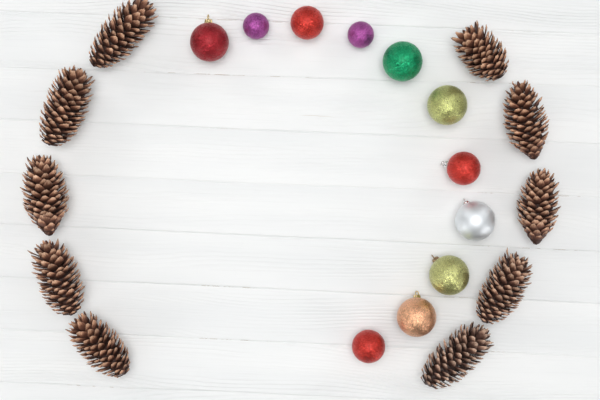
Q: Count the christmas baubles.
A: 11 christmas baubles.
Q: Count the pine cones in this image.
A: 10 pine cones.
